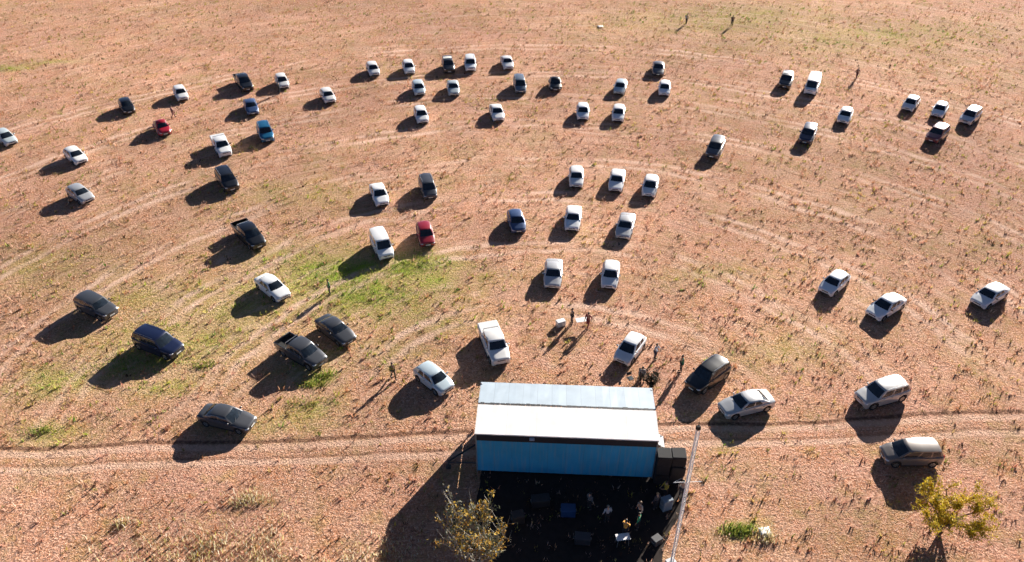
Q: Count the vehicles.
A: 67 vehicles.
